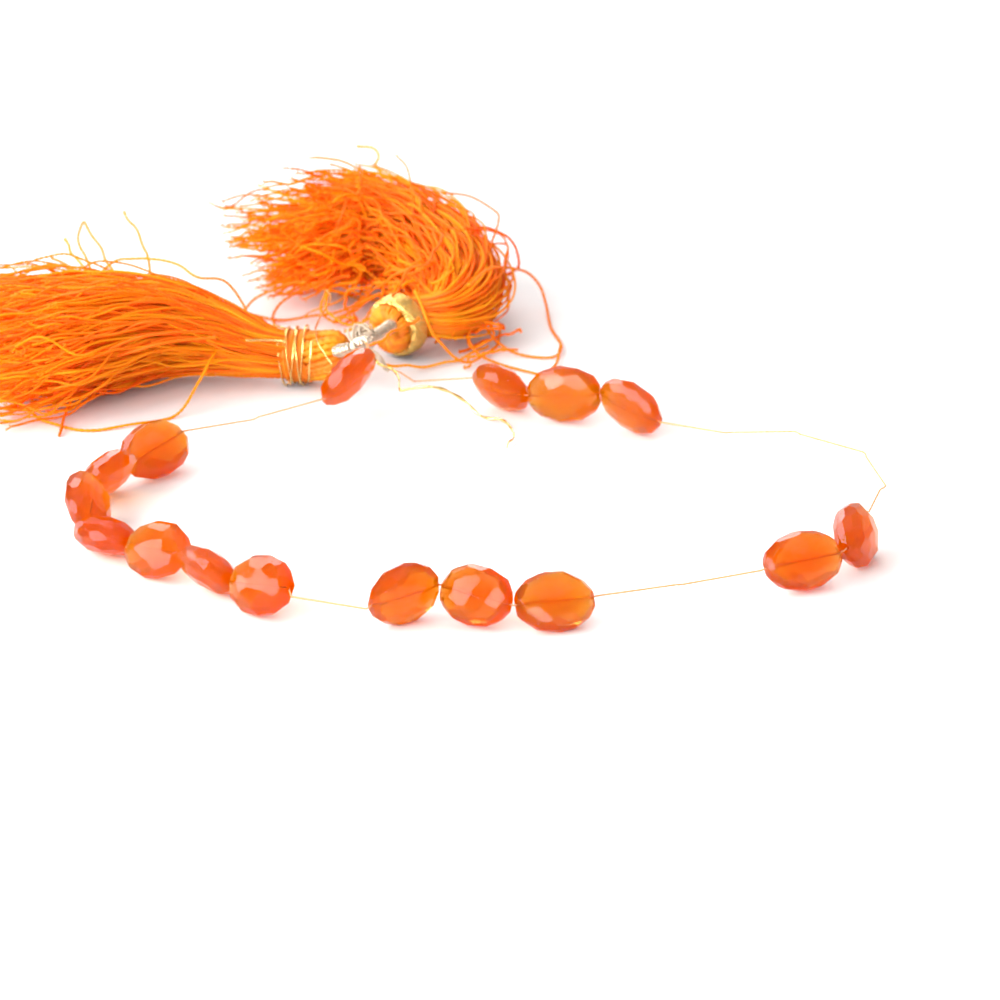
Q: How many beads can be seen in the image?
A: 16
